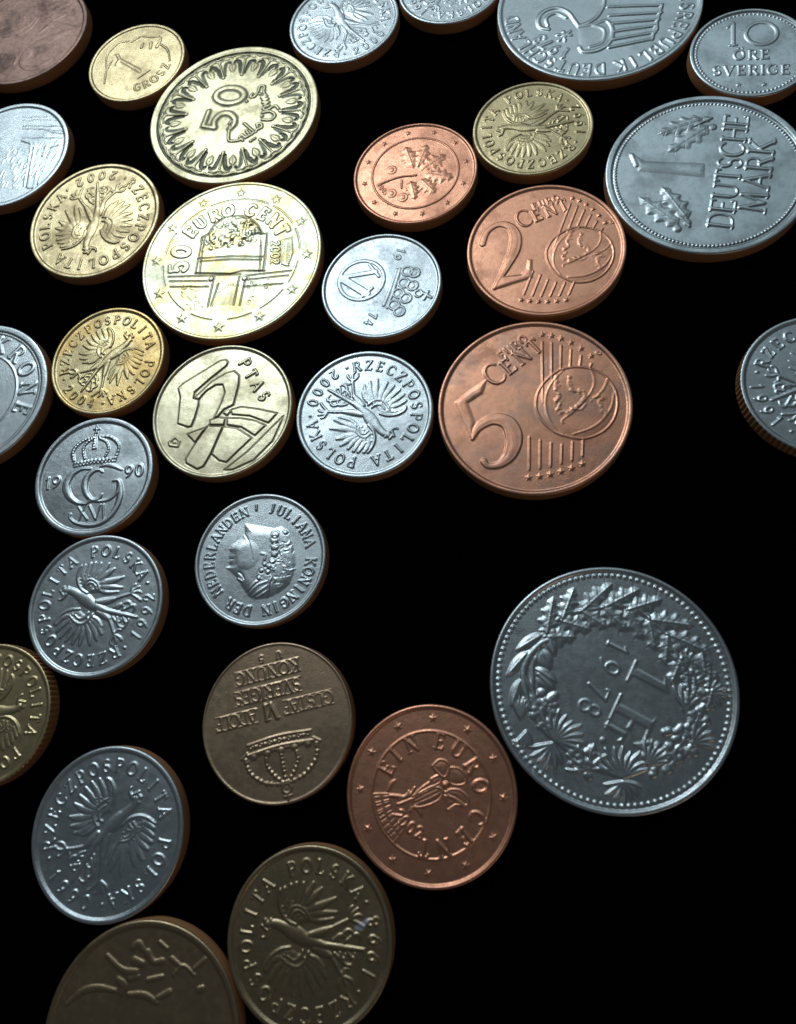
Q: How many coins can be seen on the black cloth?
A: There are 31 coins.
